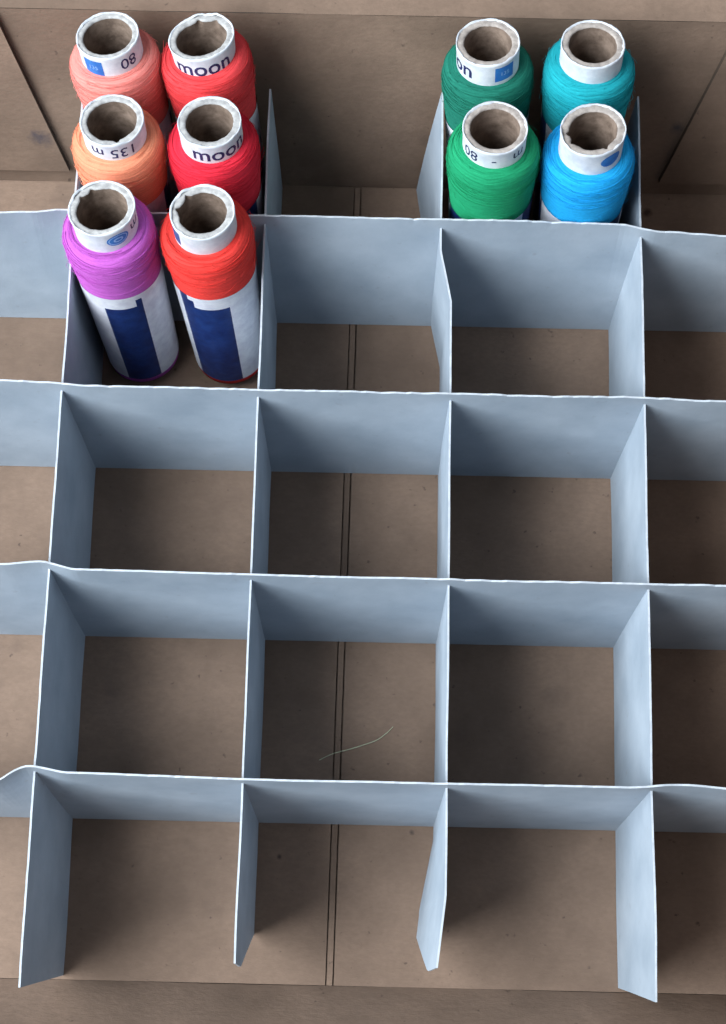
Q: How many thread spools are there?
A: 10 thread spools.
